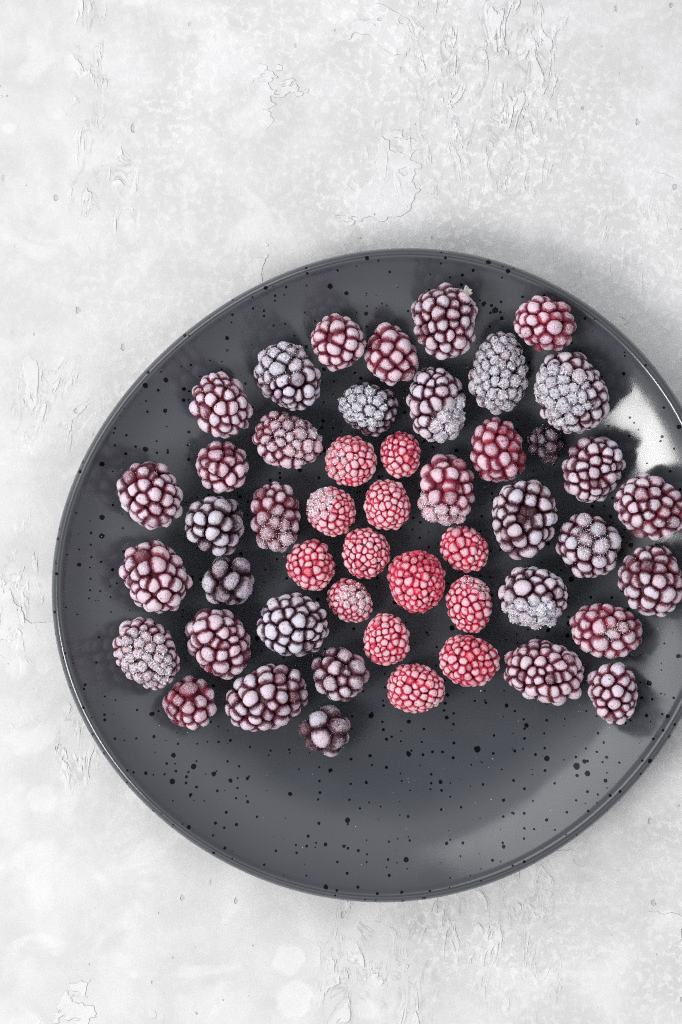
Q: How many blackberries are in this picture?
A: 36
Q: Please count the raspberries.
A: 13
